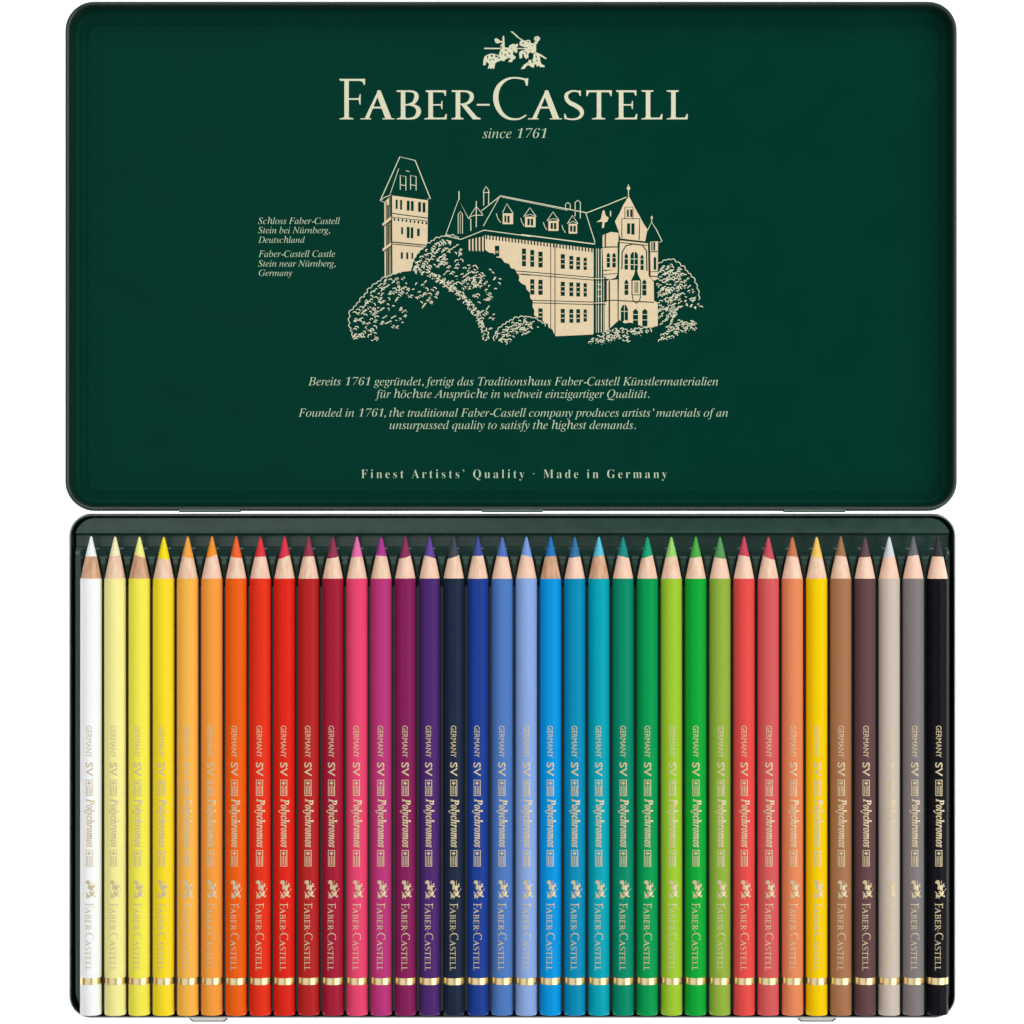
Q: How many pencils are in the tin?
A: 36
